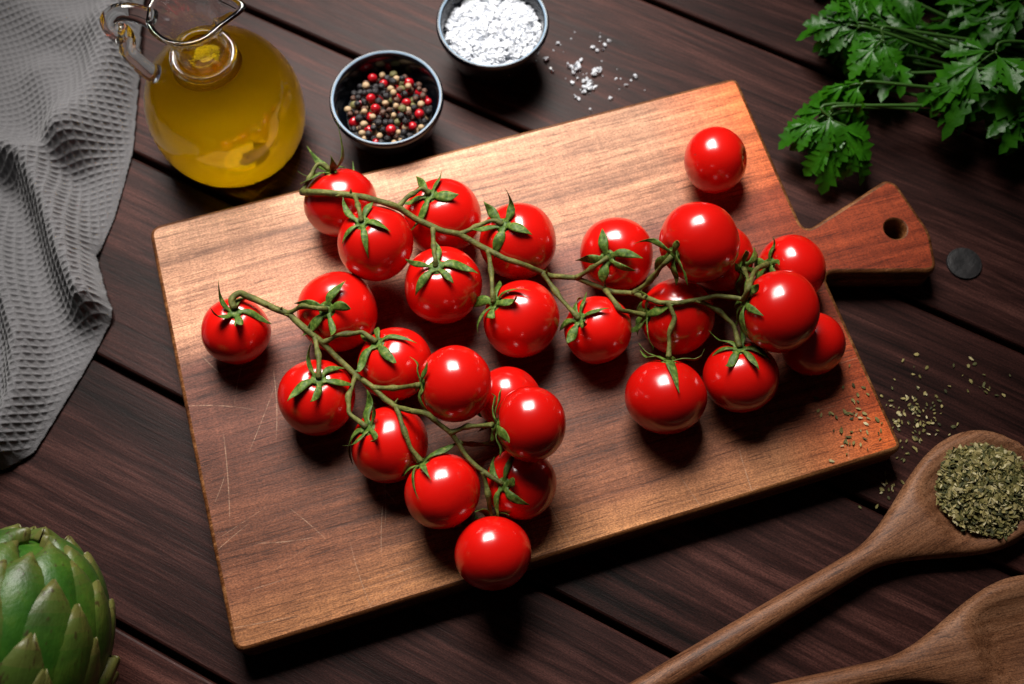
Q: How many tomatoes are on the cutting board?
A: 28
